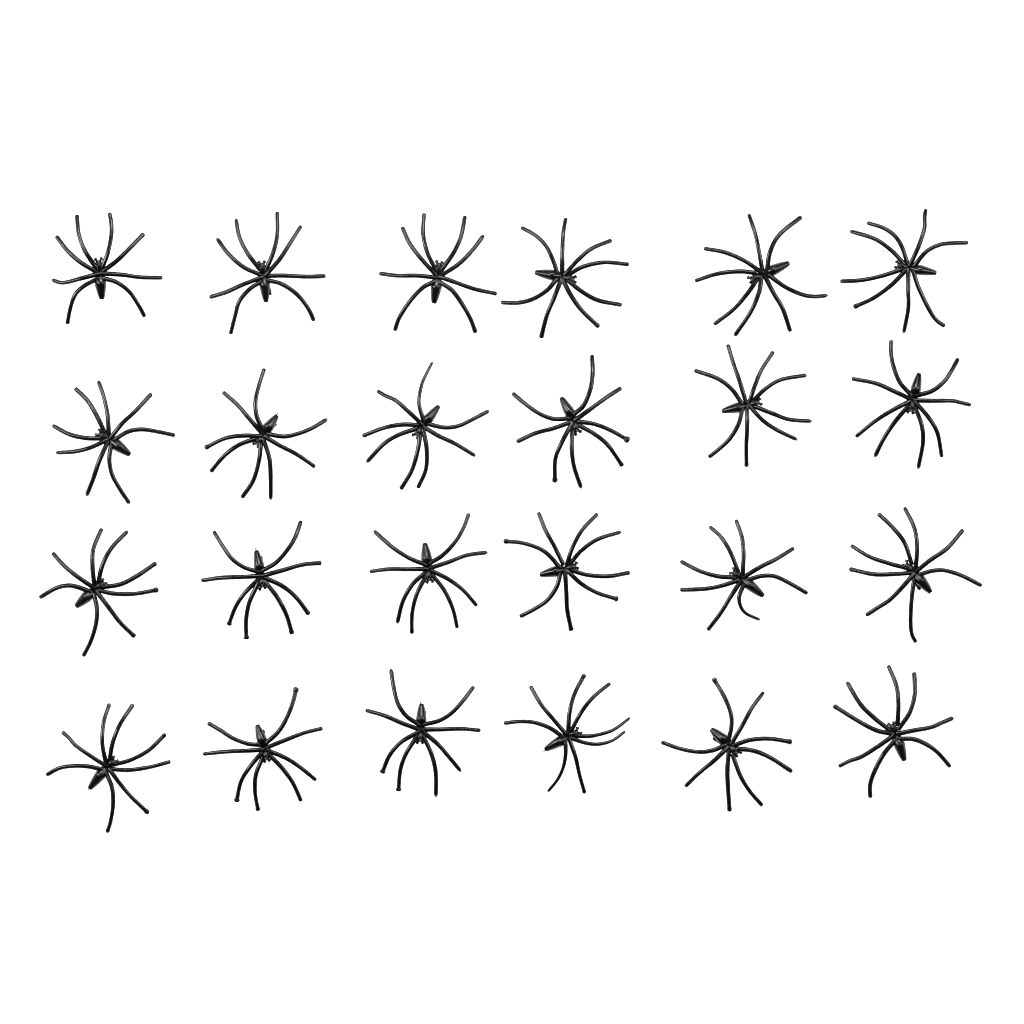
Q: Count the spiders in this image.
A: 24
